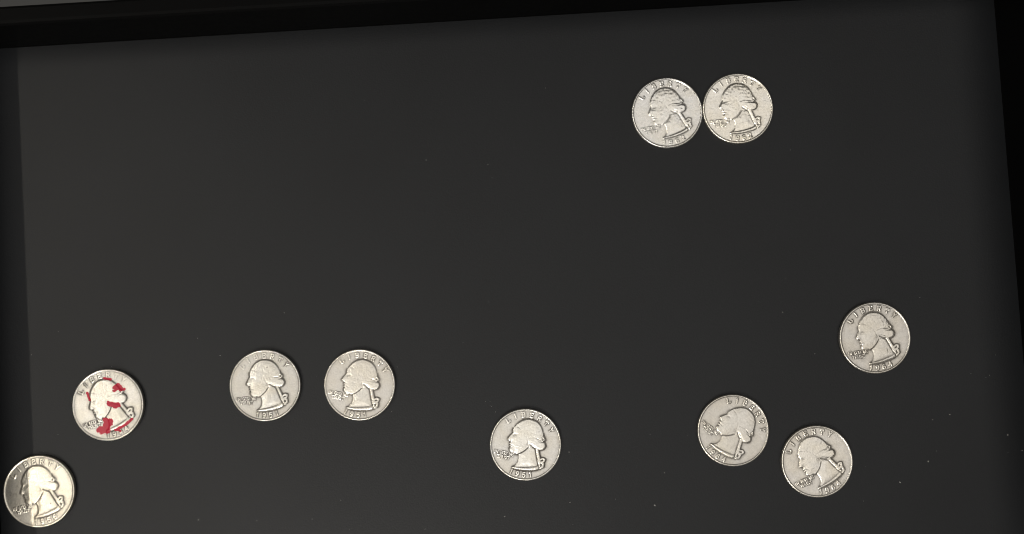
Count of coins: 10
